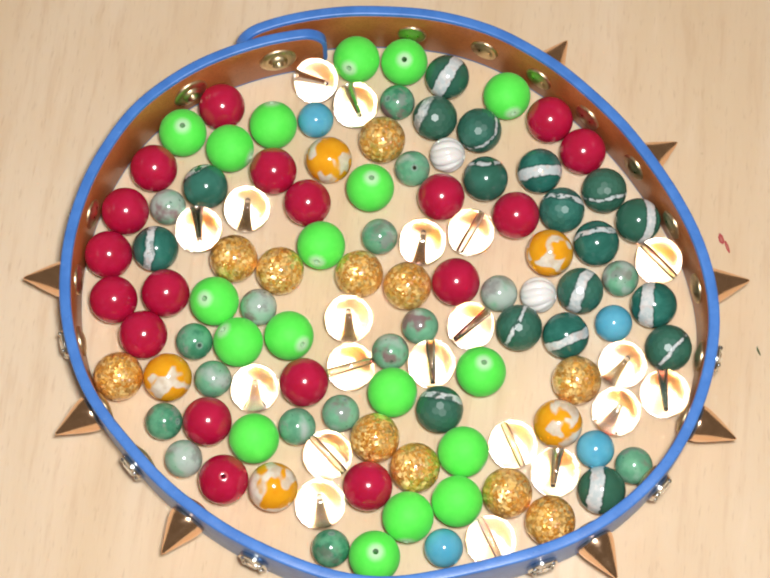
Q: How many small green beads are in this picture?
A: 17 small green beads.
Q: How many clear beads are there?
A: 20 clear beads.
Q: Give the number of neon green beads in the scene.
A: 18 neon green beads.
